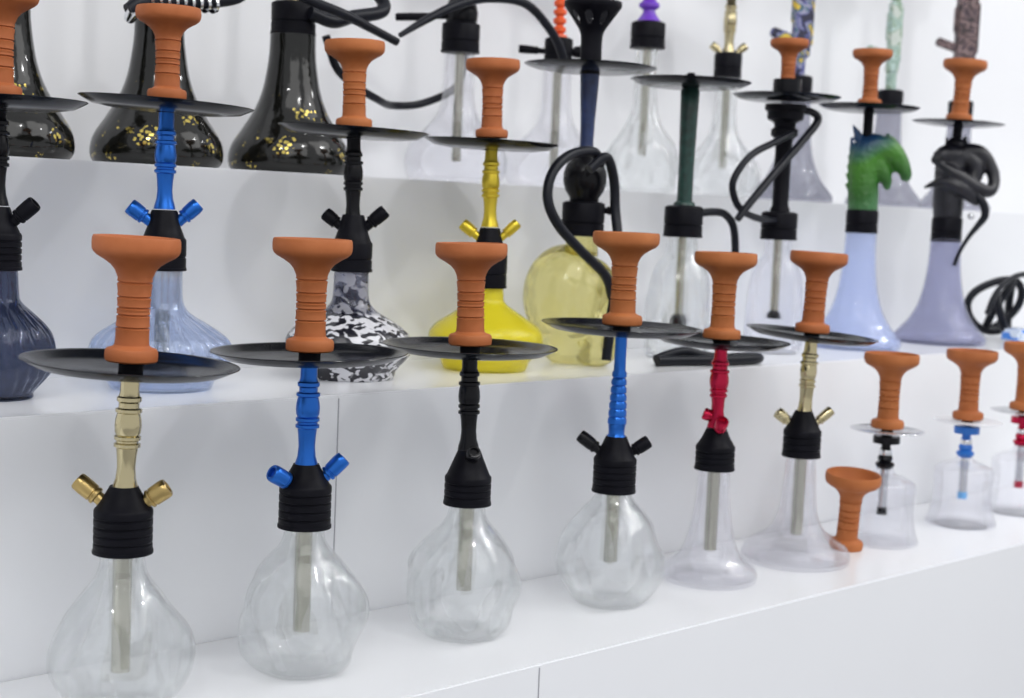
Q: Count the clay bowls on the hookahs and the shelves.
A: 17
